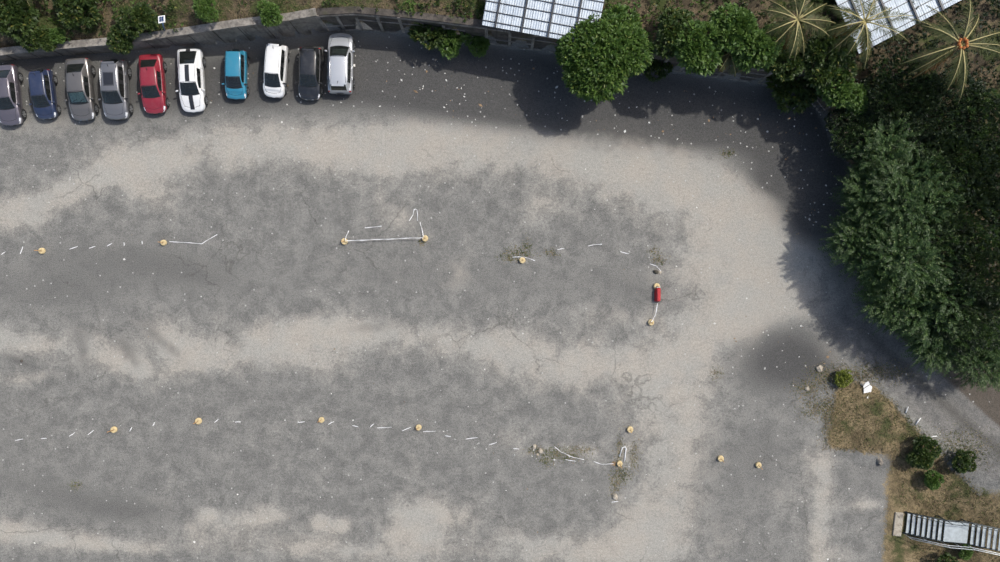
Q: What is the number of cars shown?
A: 10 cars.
